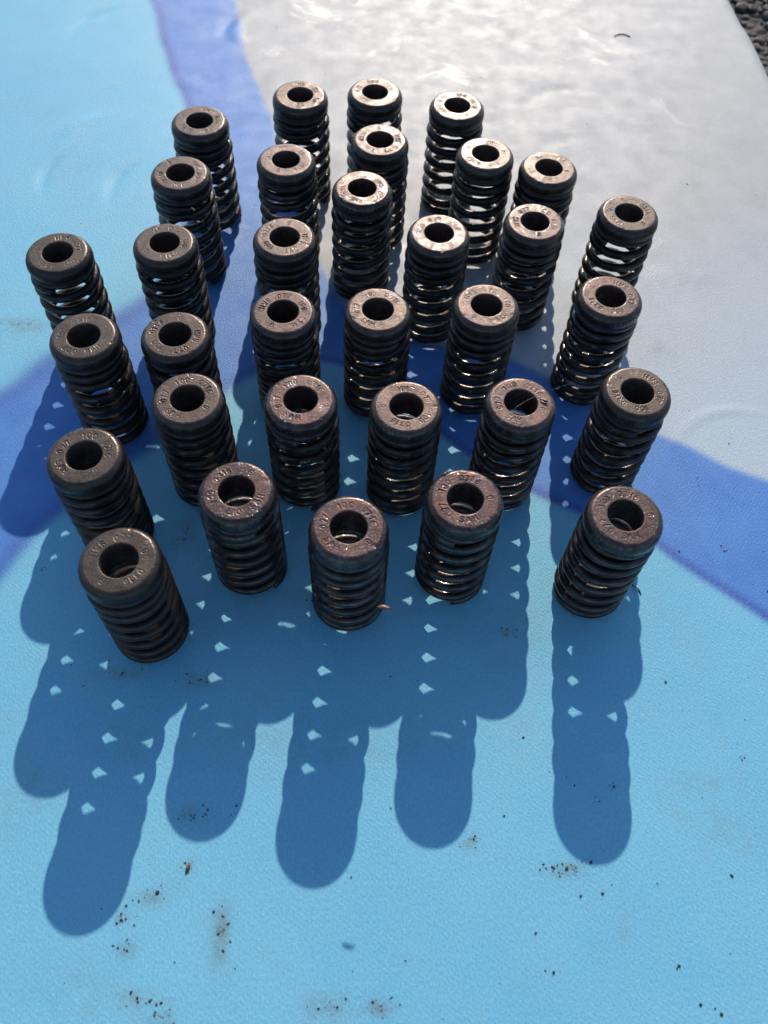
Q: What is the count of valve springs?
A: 33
